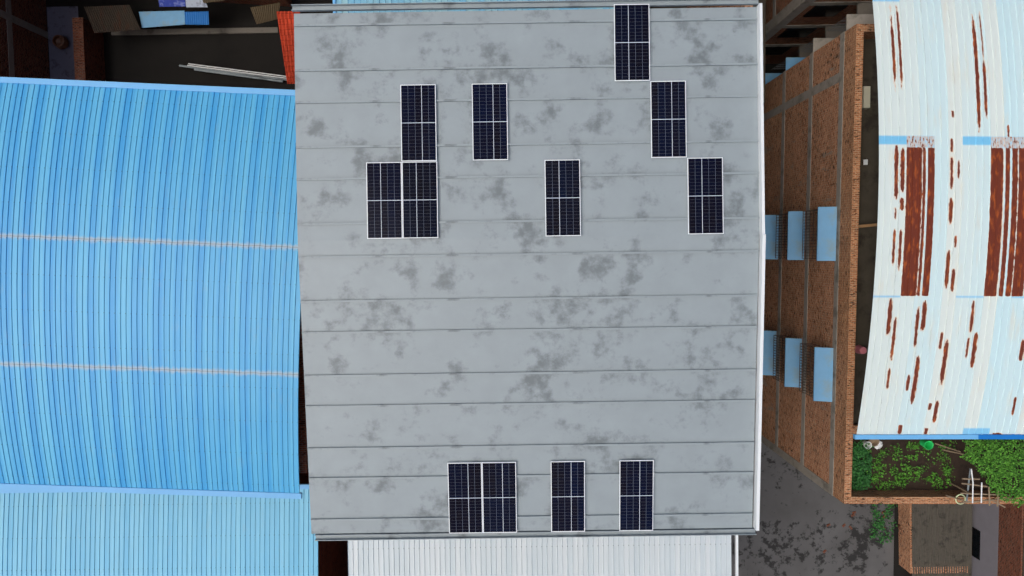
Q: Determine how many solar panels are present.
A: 12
